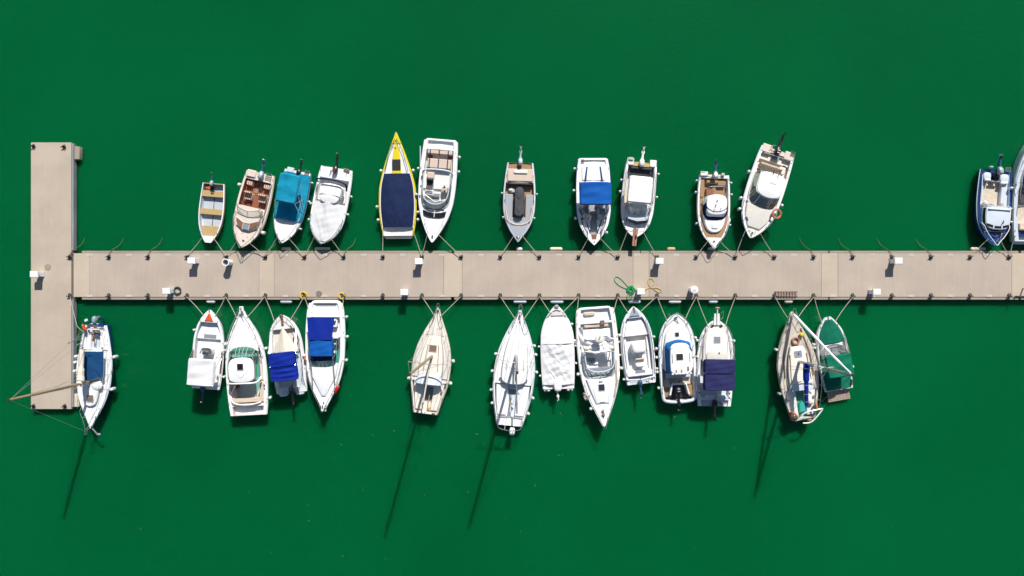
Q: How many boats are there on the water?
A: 27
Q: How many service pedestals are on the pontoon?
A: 9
